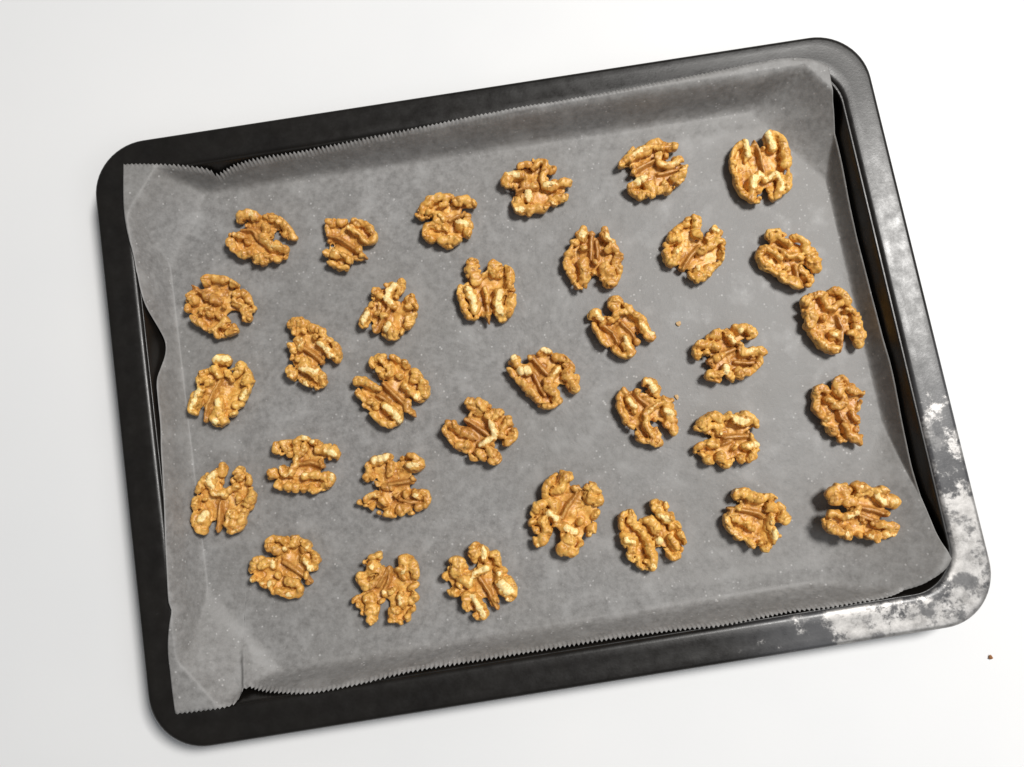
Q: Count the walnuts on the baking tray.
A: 33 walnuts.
